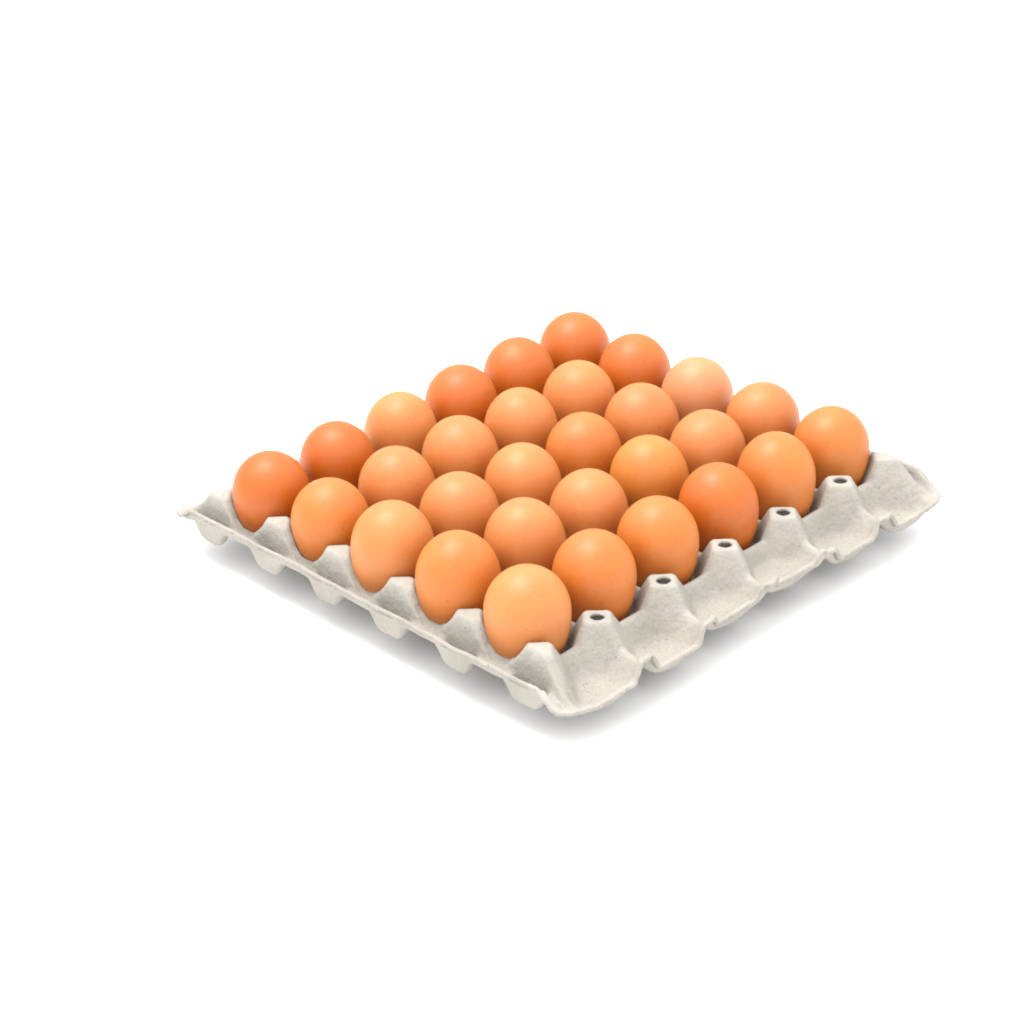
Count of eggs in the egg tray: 30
